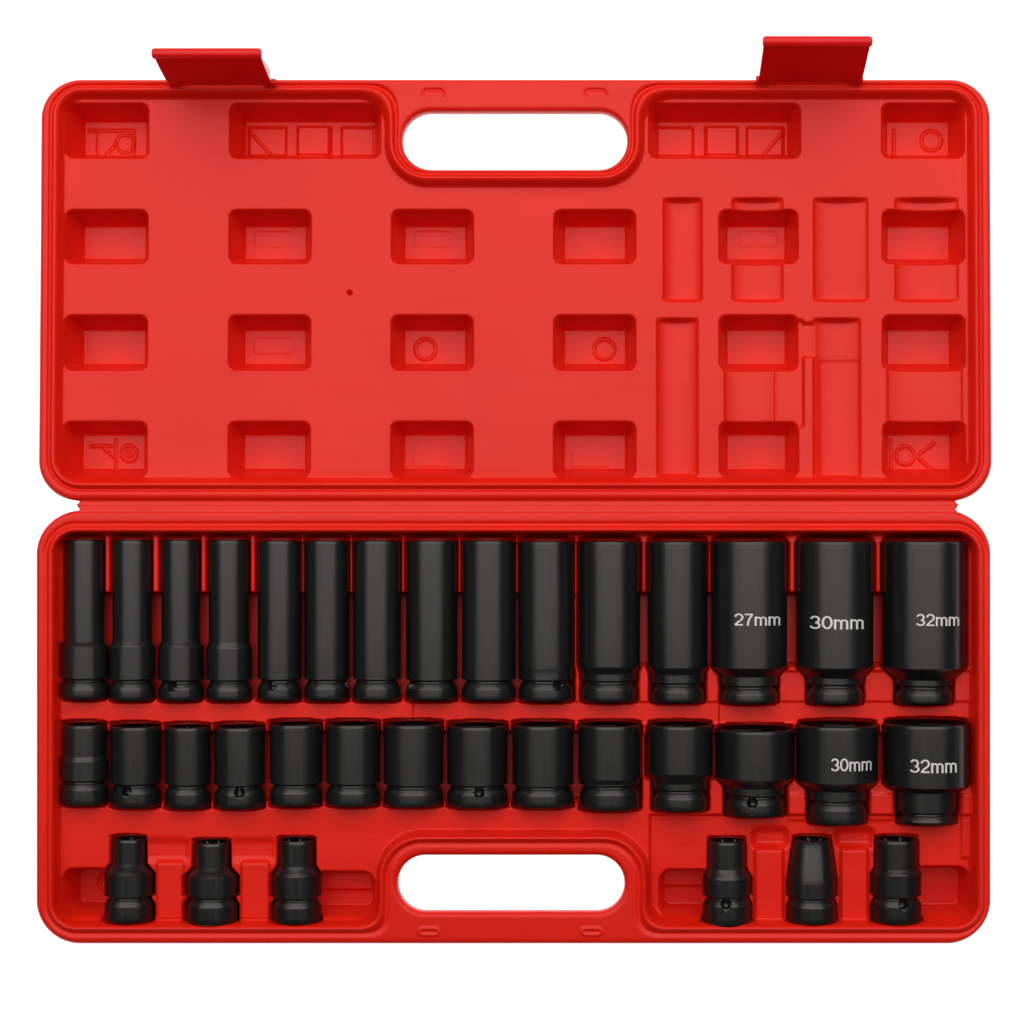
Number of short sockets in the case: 20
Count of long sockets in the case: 15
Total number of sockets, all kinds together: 35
